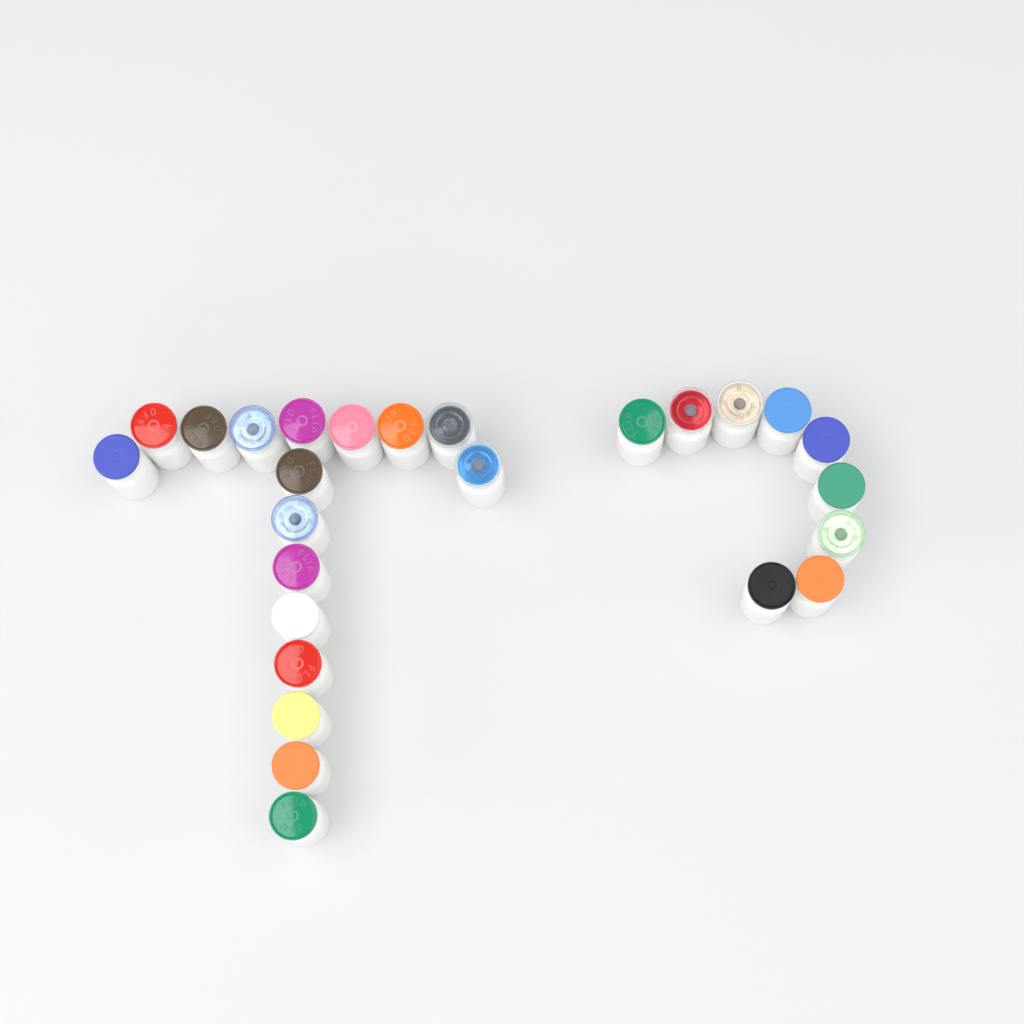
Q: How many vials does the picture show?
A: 26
